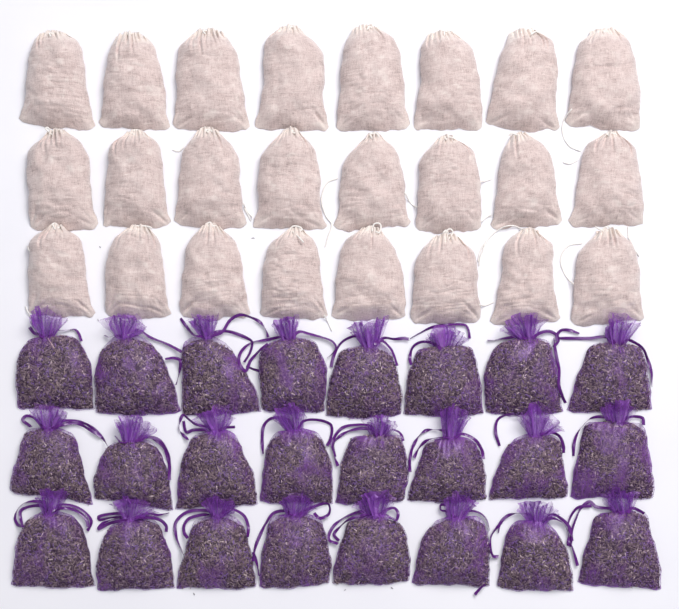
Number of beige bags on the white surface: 24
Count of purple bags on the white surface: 24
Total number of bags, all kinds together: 48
